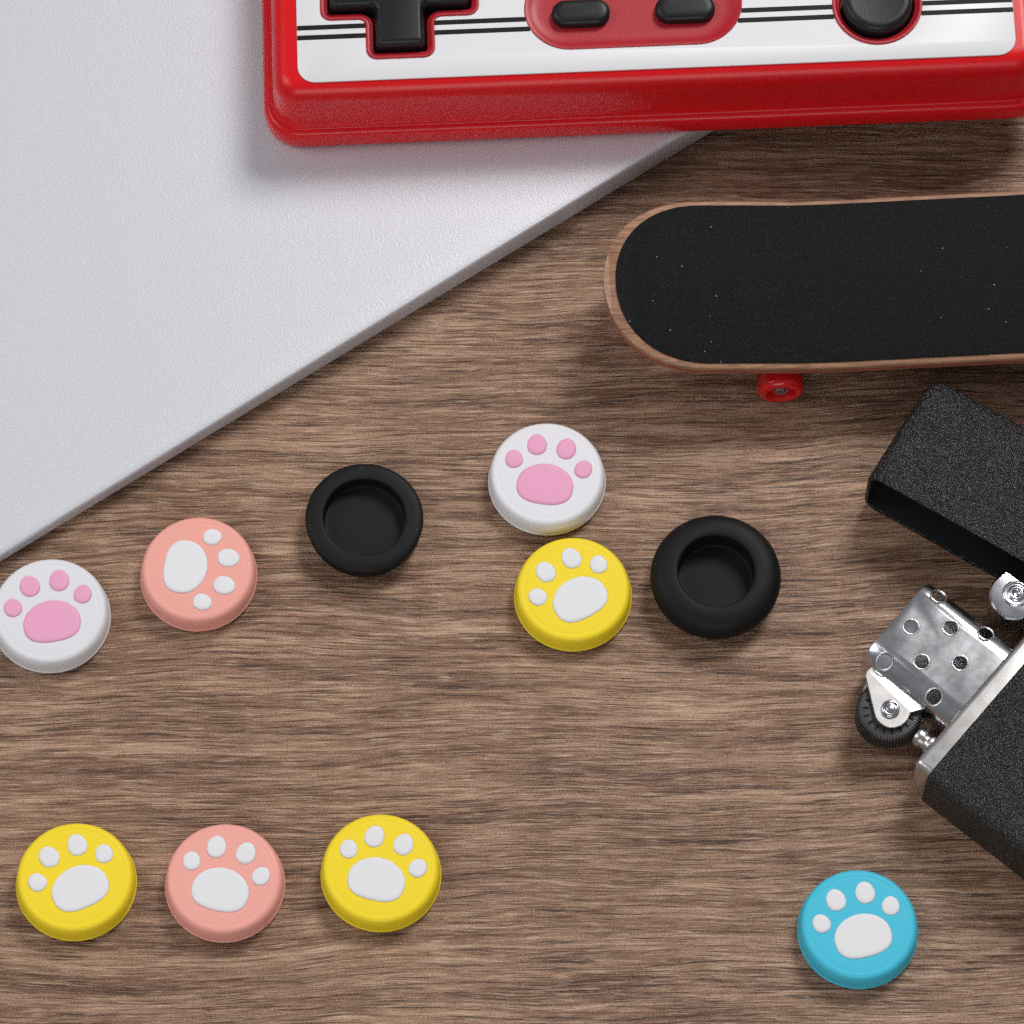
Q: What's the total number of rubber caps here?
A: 10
